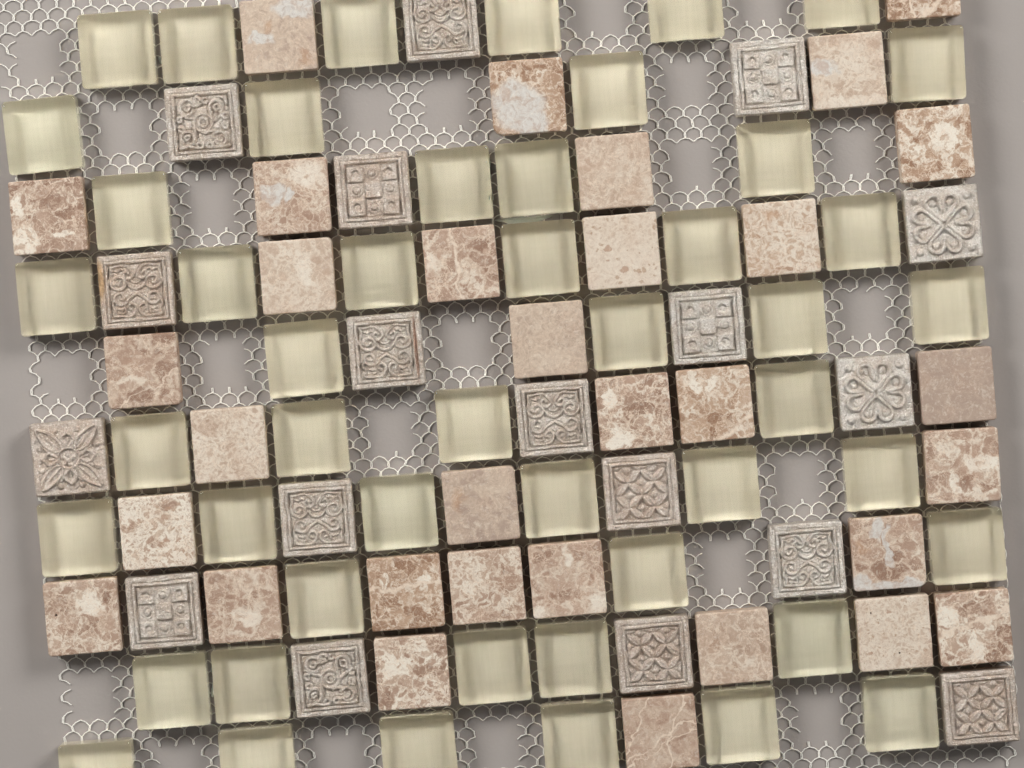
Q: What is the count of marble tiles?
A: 32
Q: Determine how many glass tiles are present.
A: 48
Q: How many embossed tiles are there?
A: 18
